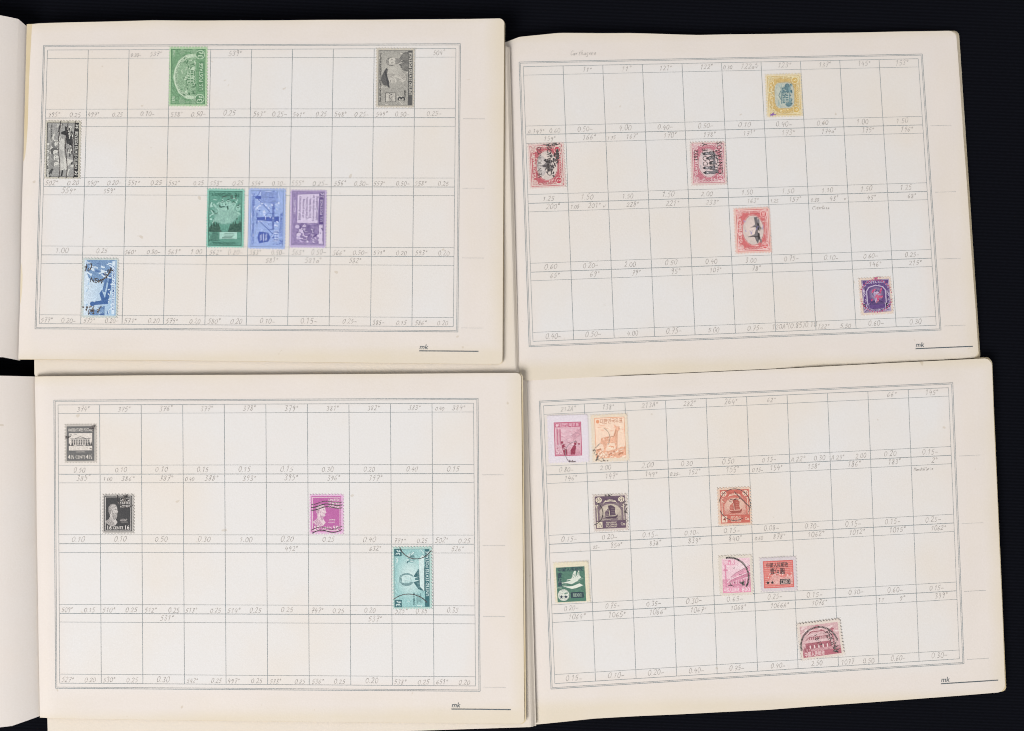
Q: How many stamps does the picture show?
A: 24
